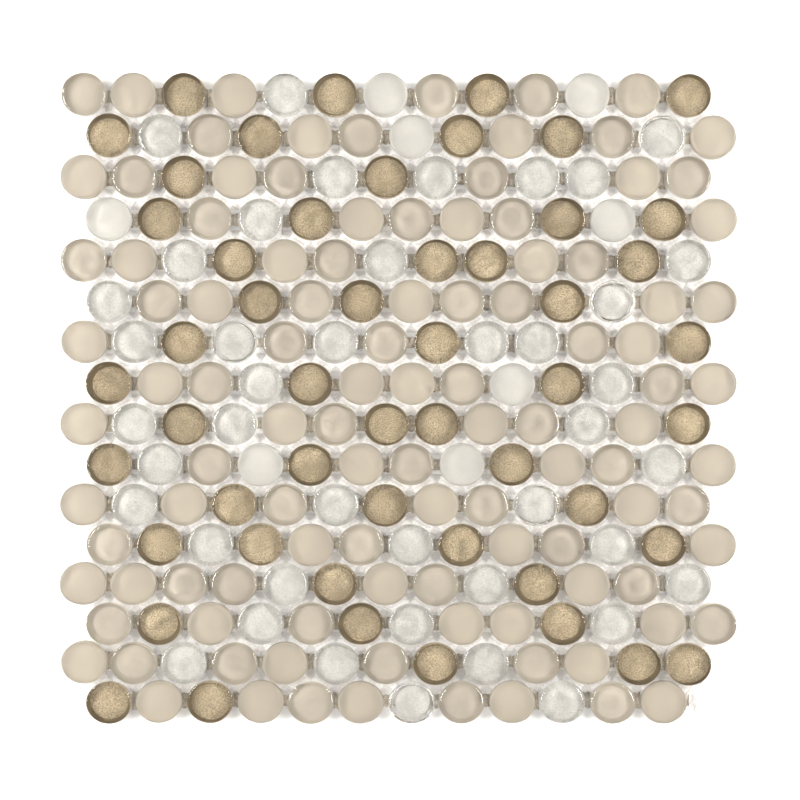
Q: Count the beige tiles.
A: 106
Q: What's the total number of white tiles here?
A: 50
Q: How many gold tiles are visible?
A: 51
